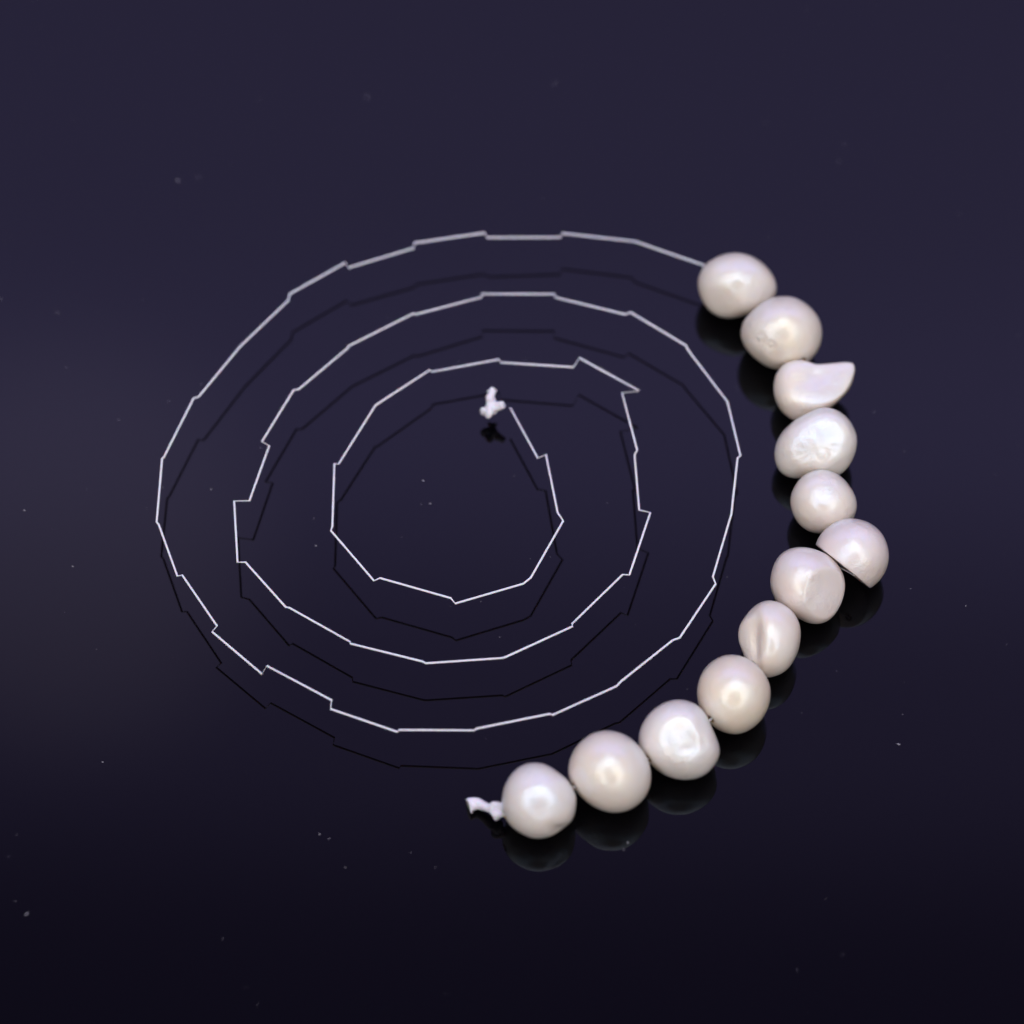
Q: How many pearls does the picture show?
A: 12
